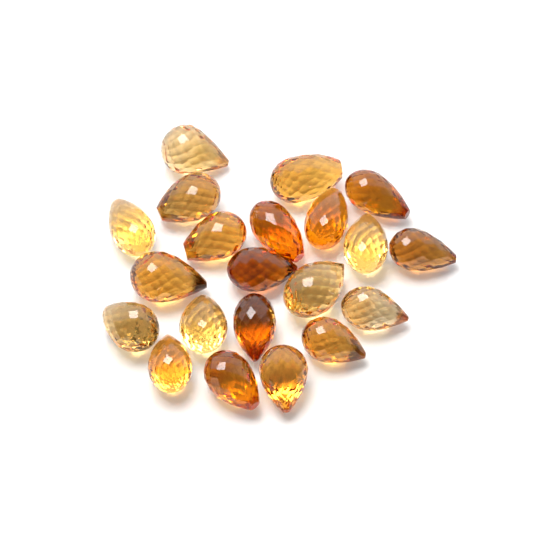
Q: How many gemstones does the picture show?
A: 21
